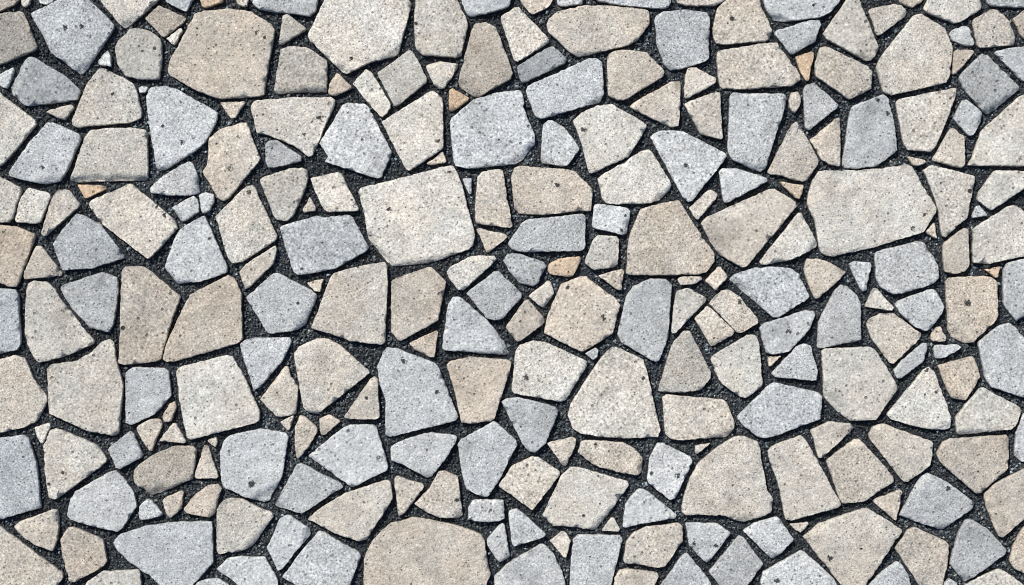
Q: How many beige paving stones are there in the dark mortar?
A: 171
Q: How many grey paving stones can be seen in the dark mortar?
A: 97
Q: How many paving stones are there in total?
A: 268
